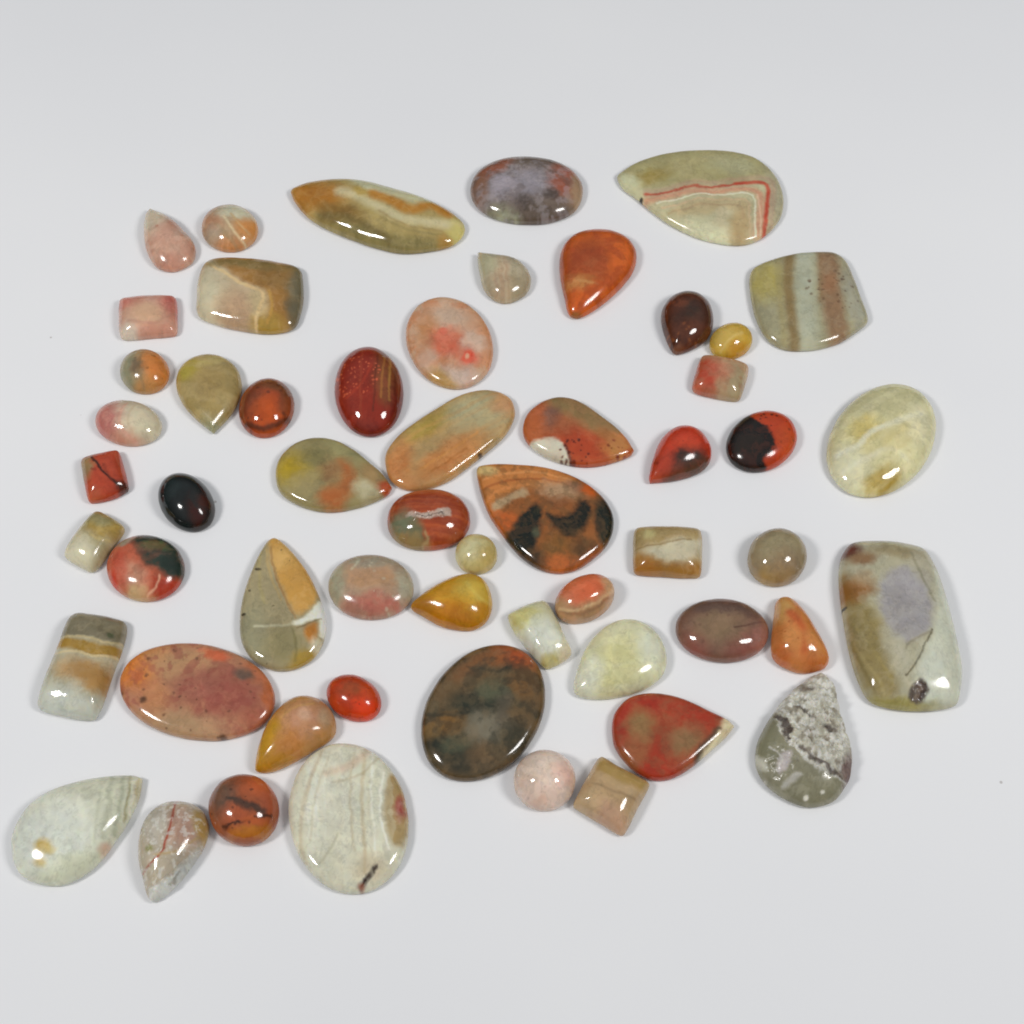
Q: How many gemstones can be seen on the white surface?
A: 56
